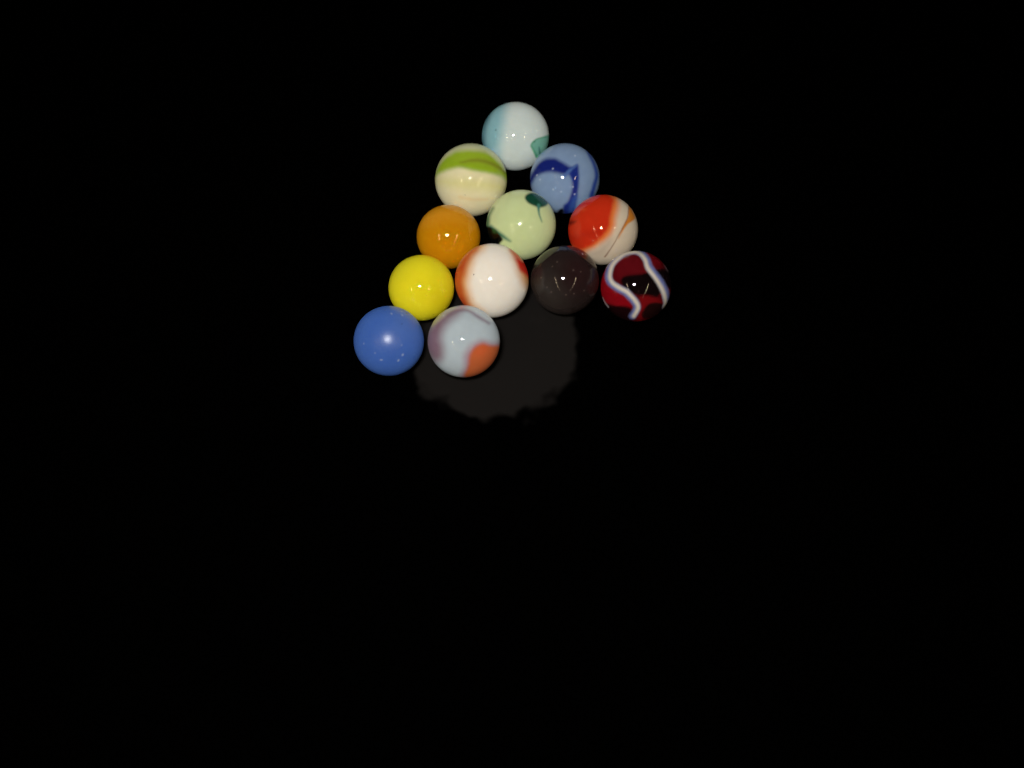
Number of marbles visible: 12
